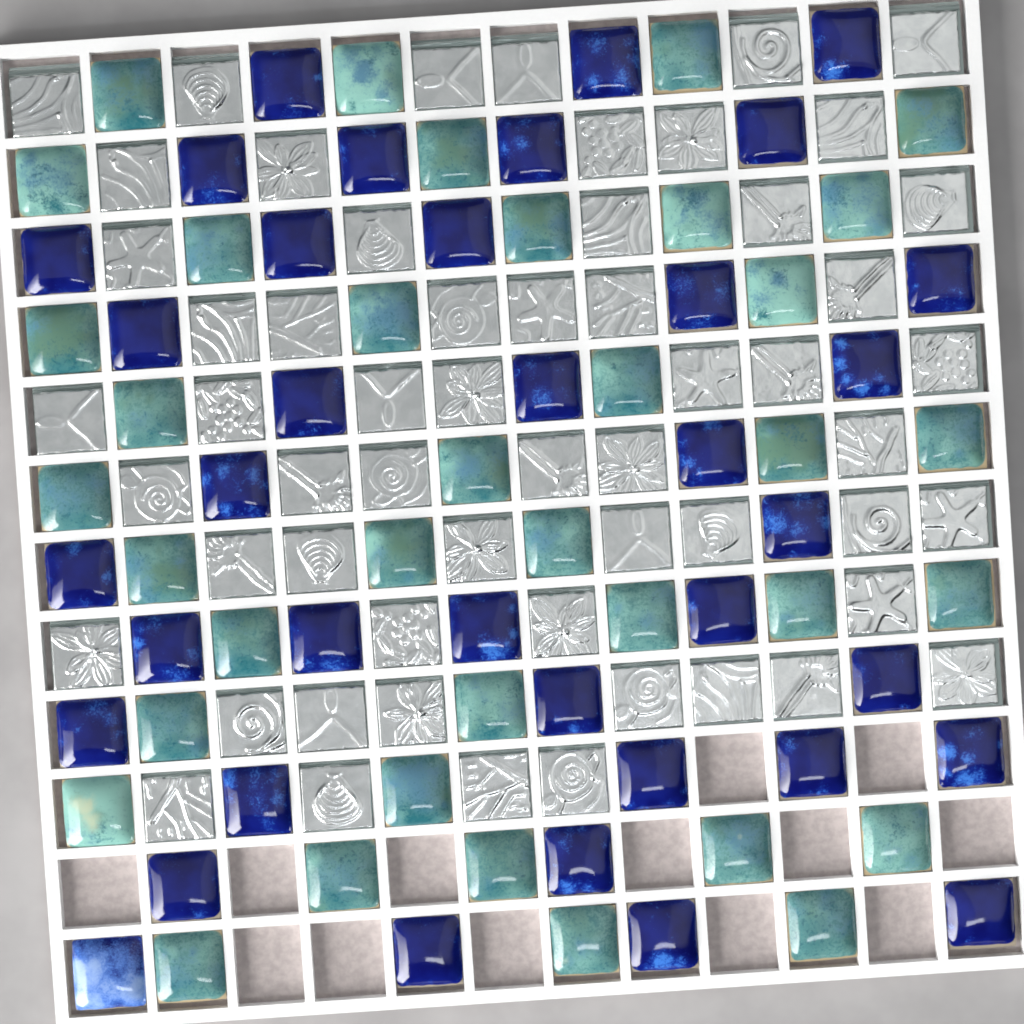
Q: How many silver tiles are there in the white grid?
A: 57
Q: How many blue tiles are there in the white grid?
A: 37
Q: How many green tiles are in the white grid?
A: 37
